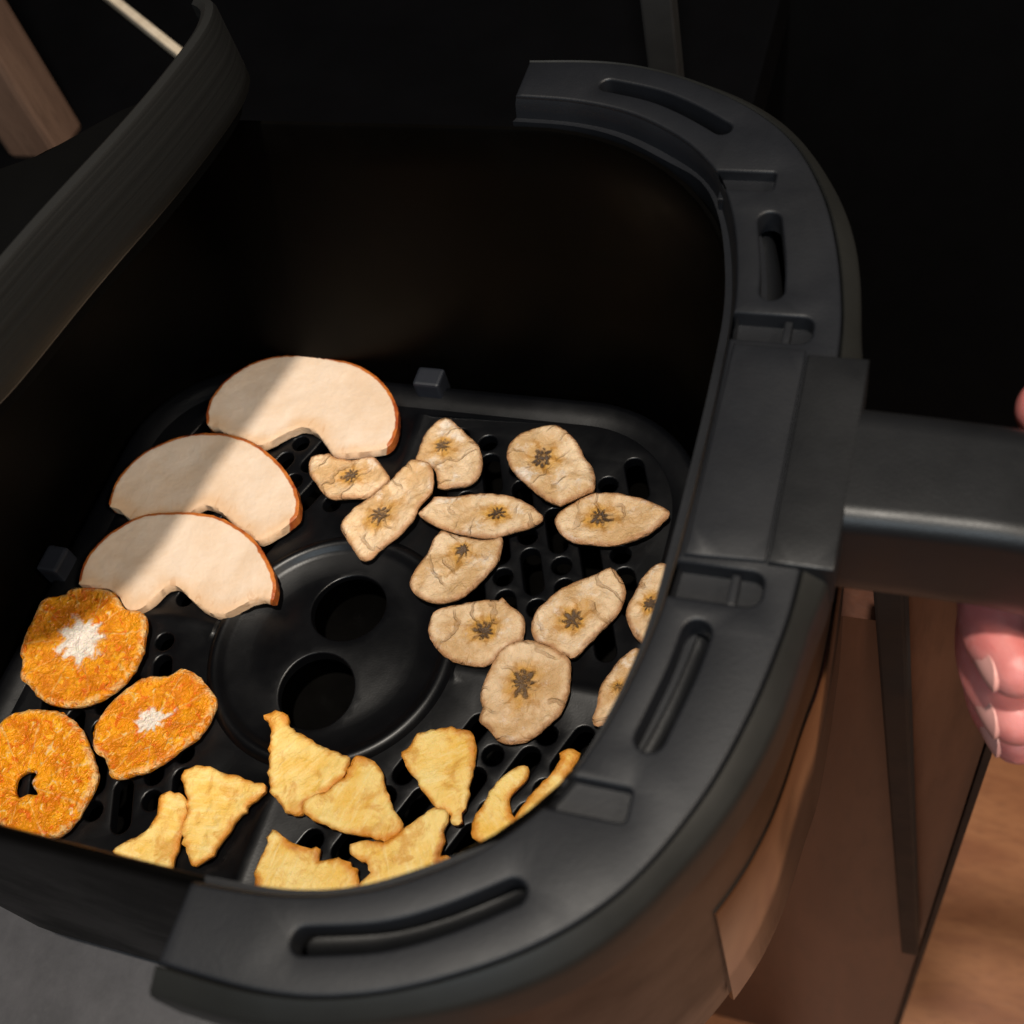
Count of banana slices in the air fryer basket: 12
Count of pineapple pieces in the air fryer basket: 8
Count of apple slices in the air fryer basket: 3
